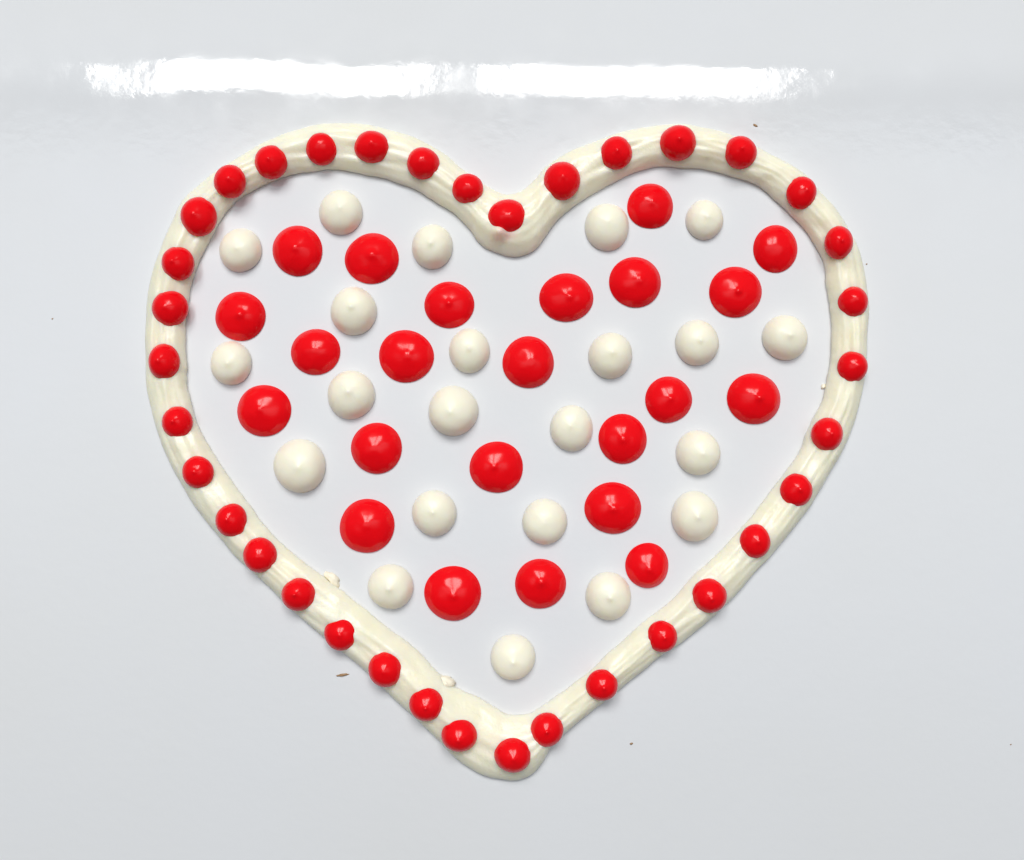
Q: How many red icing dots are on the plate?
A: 59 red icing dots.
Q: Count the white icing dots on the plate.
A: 22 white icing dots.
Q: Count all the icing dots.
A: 81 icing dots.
